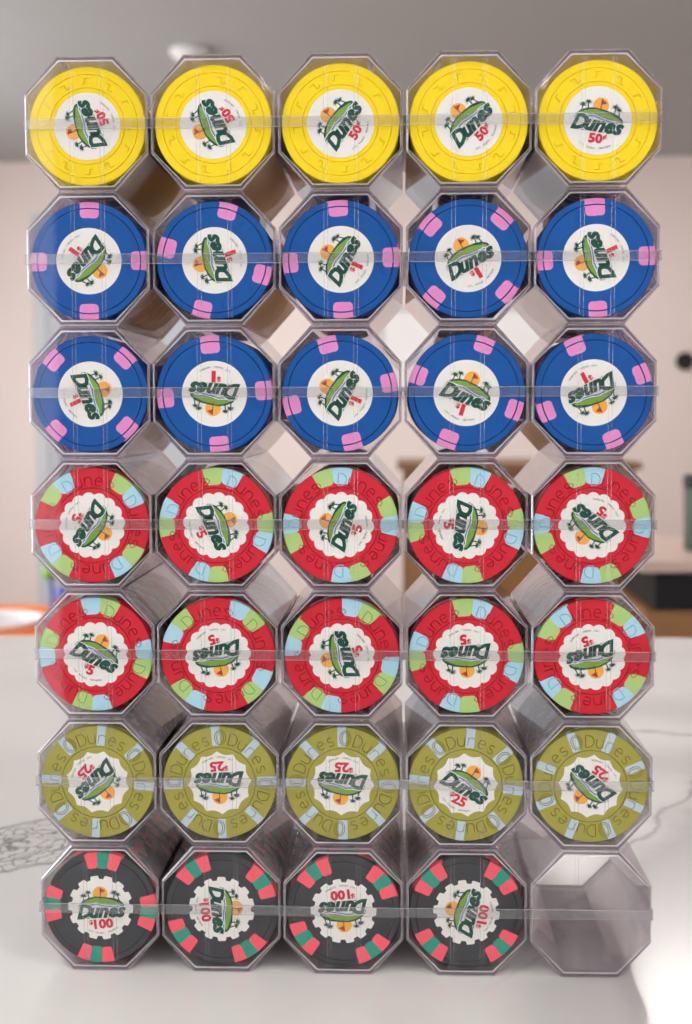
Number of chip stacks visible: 34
